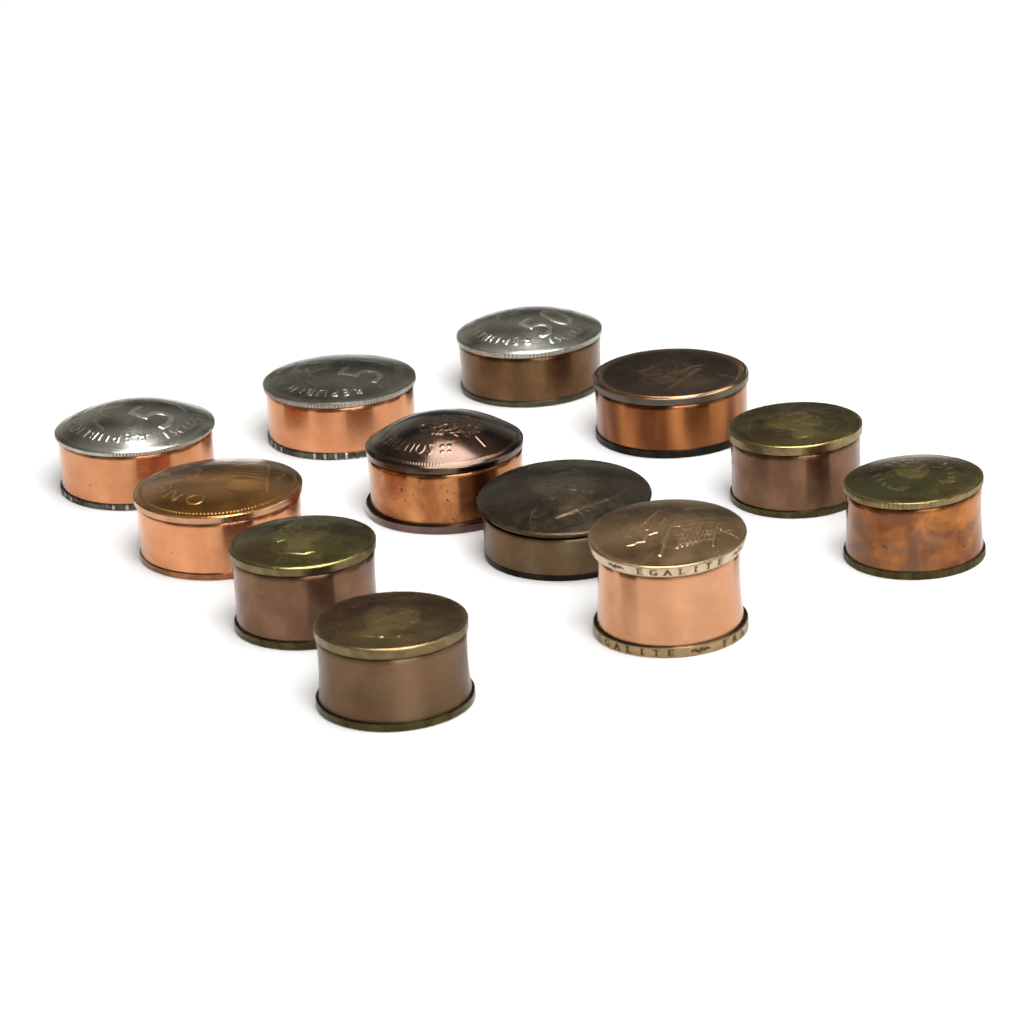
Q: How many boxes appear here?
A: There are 12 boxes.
